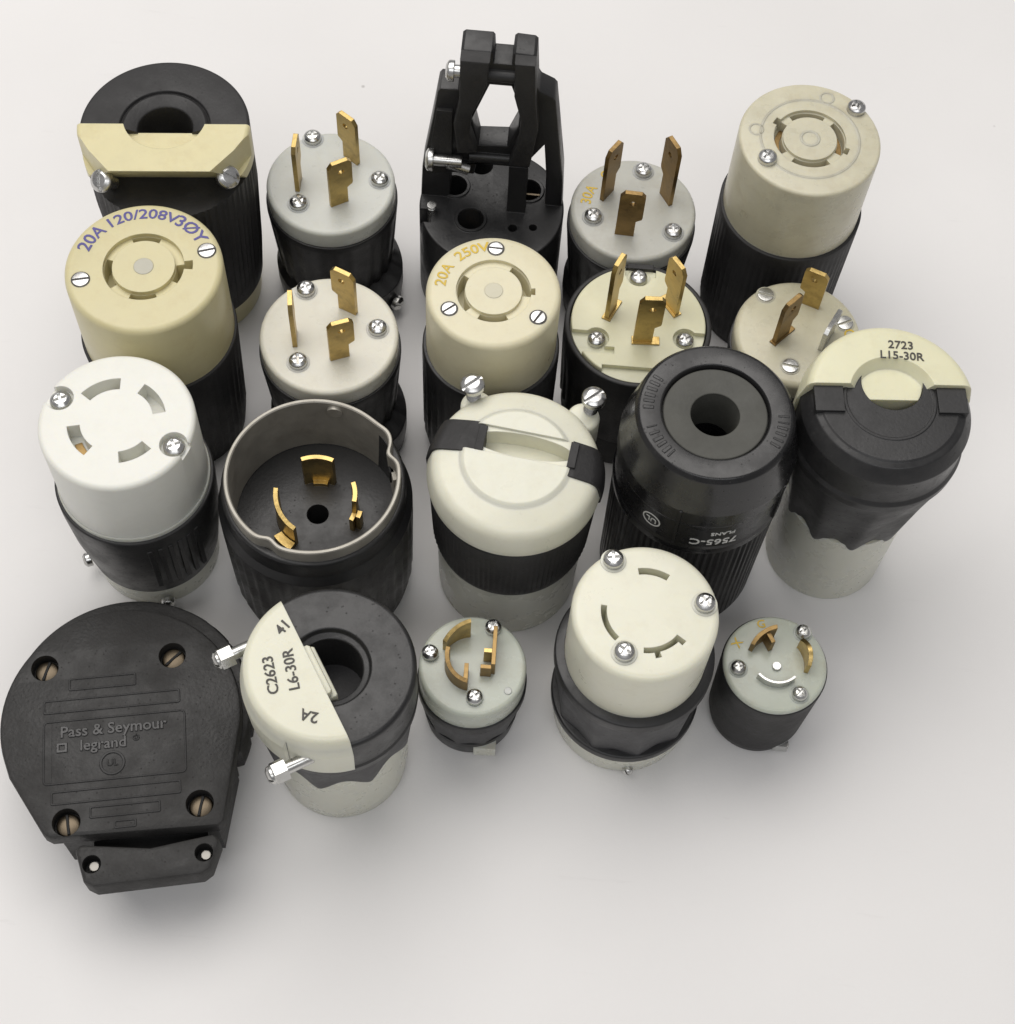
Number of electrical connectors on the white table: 20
